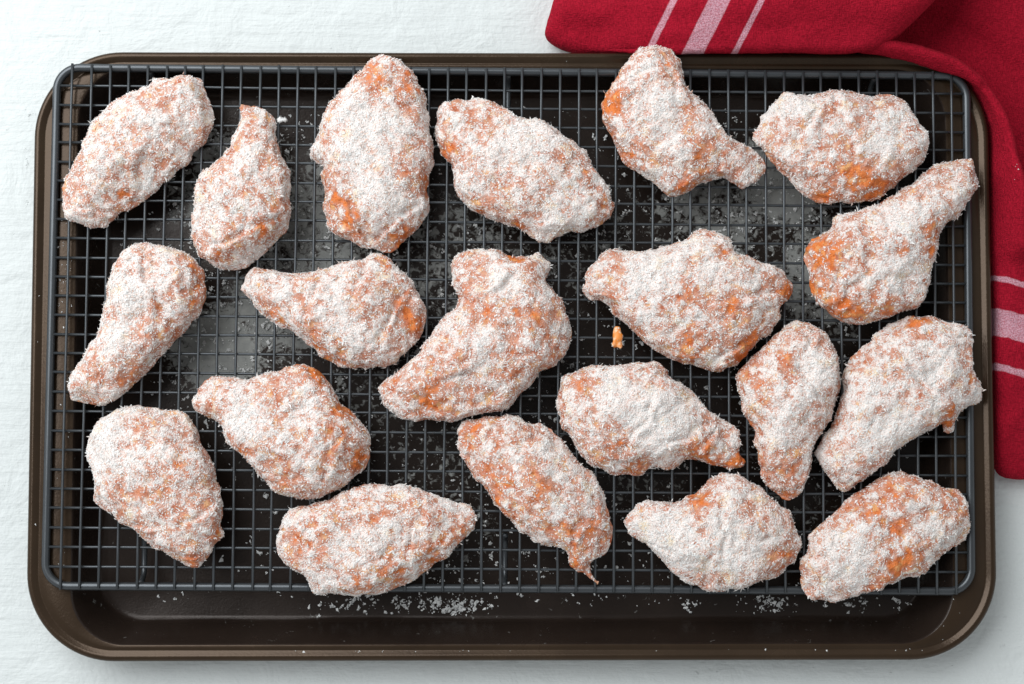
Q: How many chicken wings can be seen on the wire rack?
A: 20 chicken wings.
